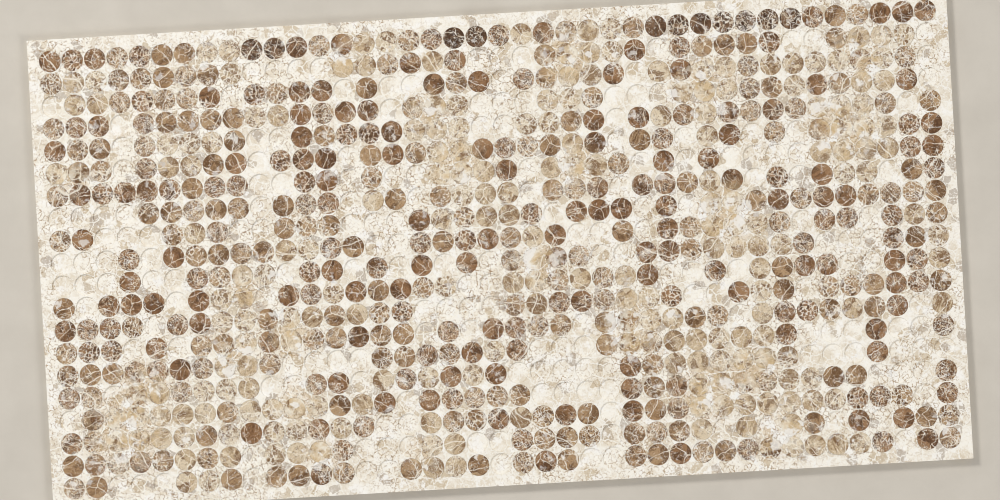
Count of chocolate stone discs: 11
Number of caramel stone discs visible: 200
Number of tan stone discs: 200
